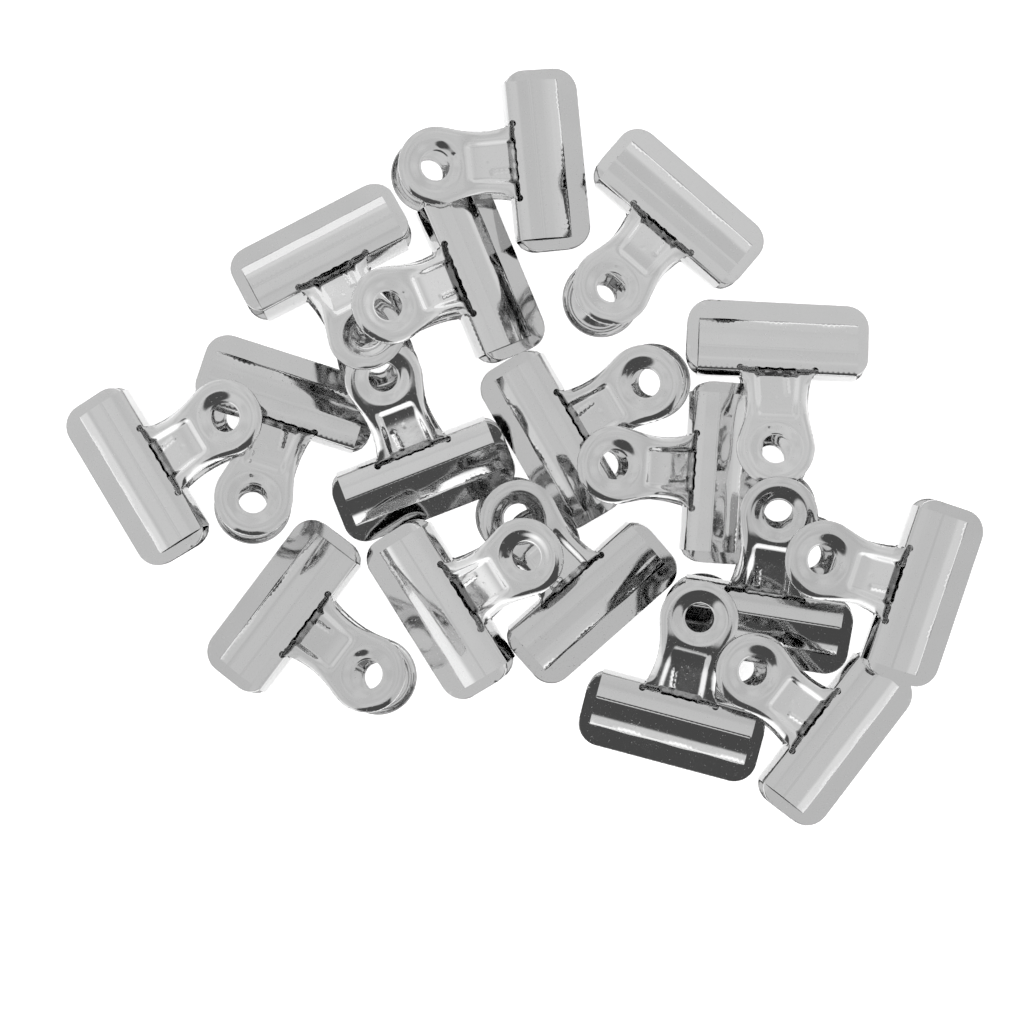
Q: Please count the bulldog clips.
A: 17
